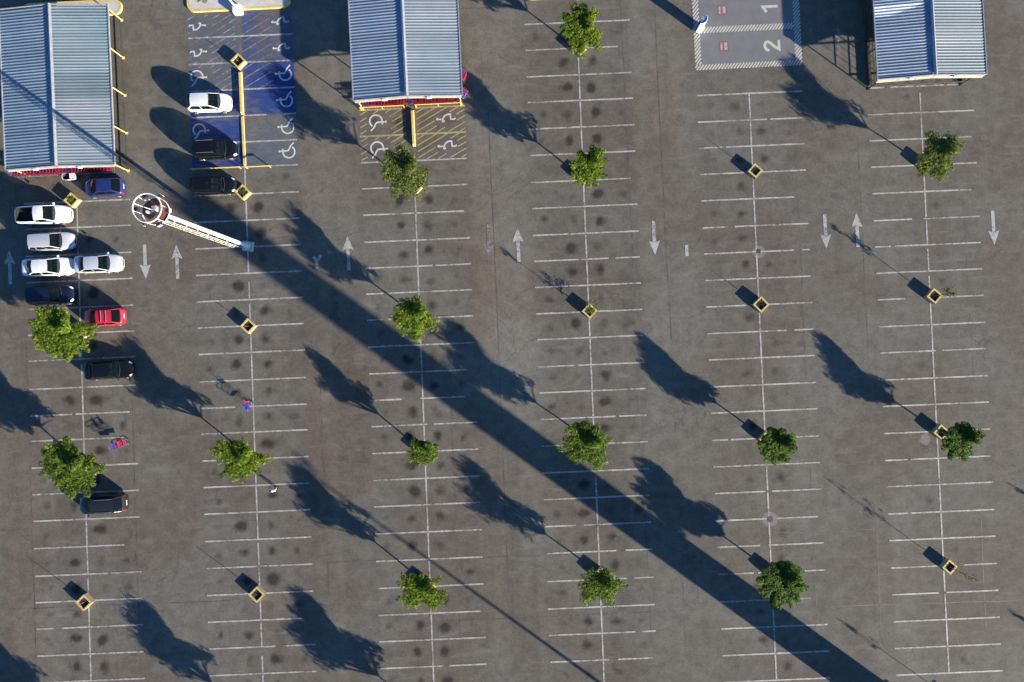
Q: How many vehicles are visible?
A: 12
